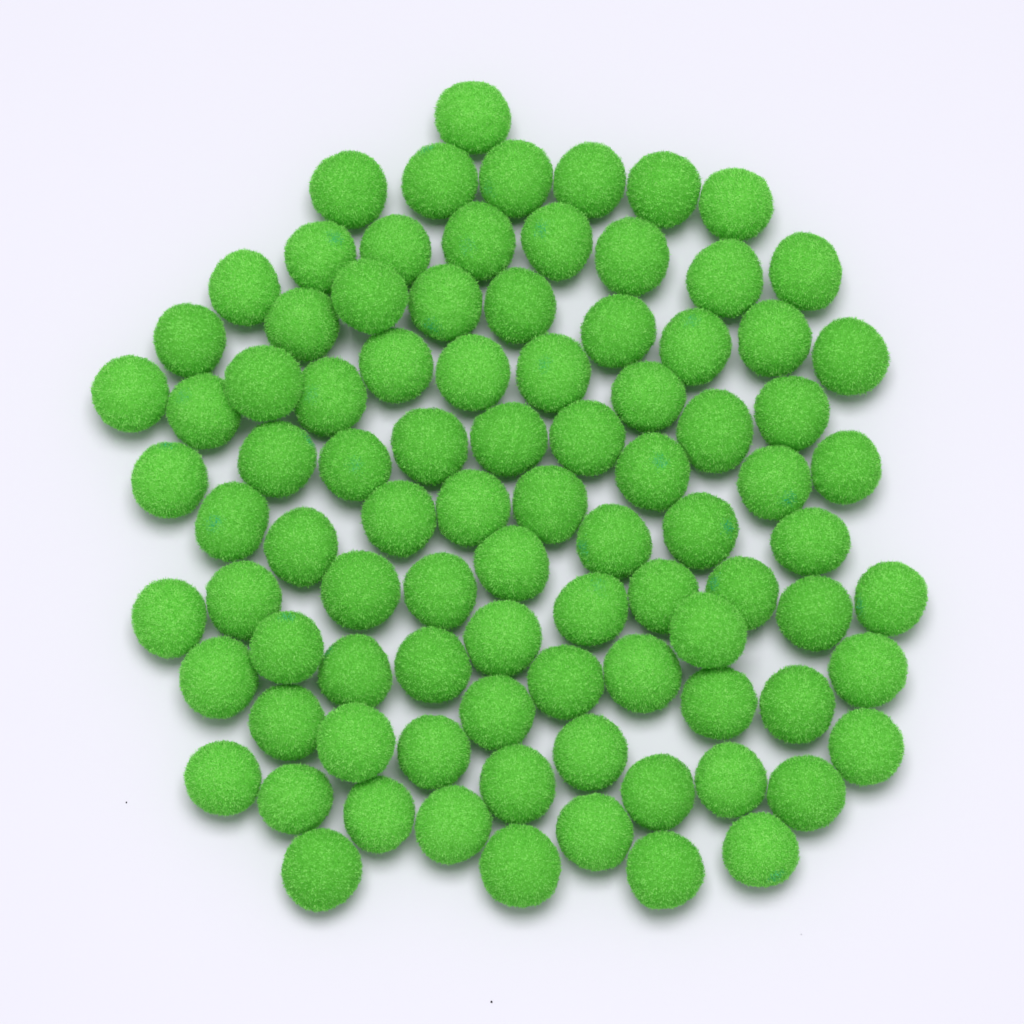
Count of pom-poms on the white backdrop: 91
